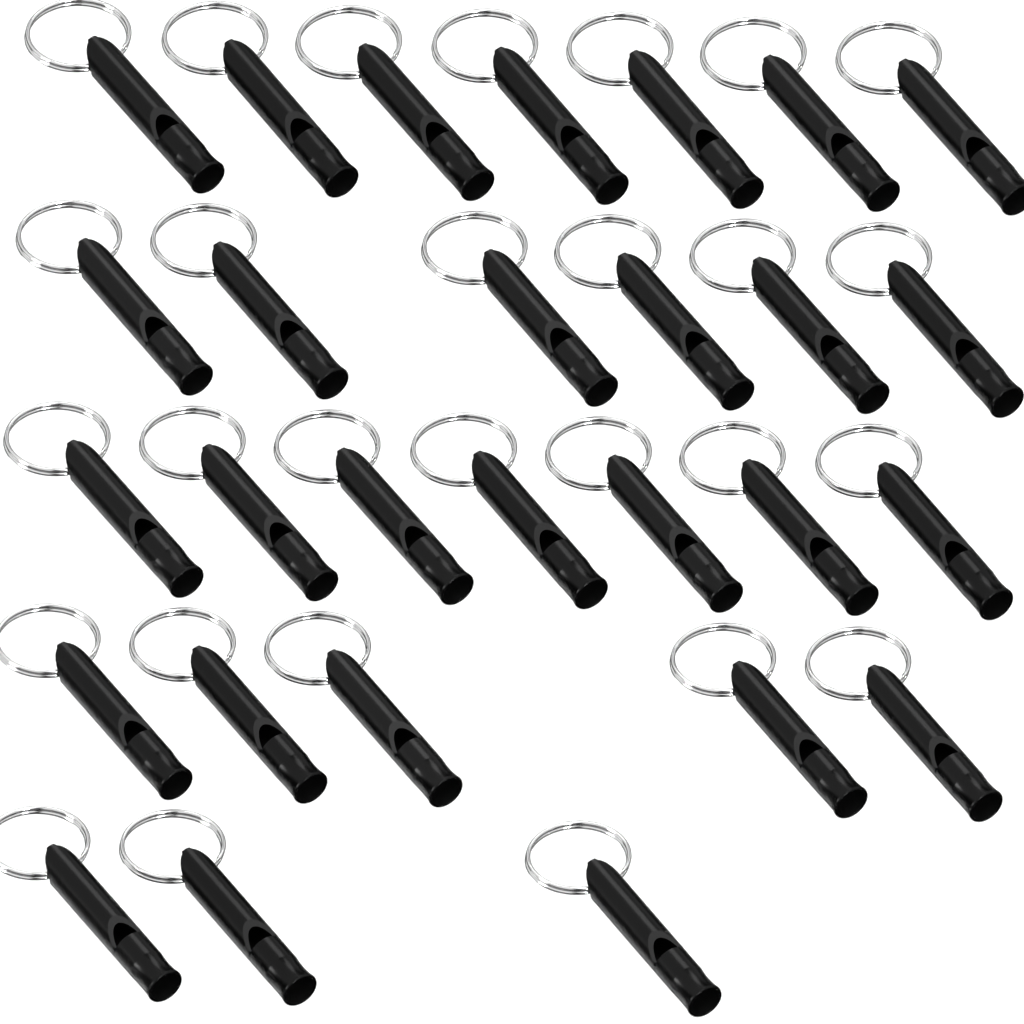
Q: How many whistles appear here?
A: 28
